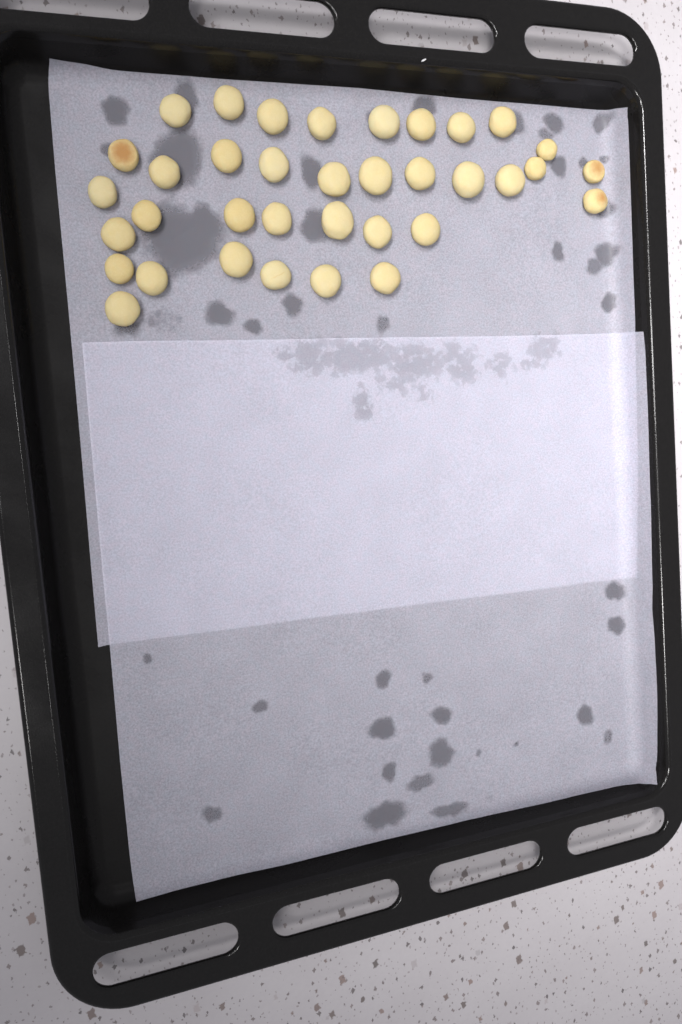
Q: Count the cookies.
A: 36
